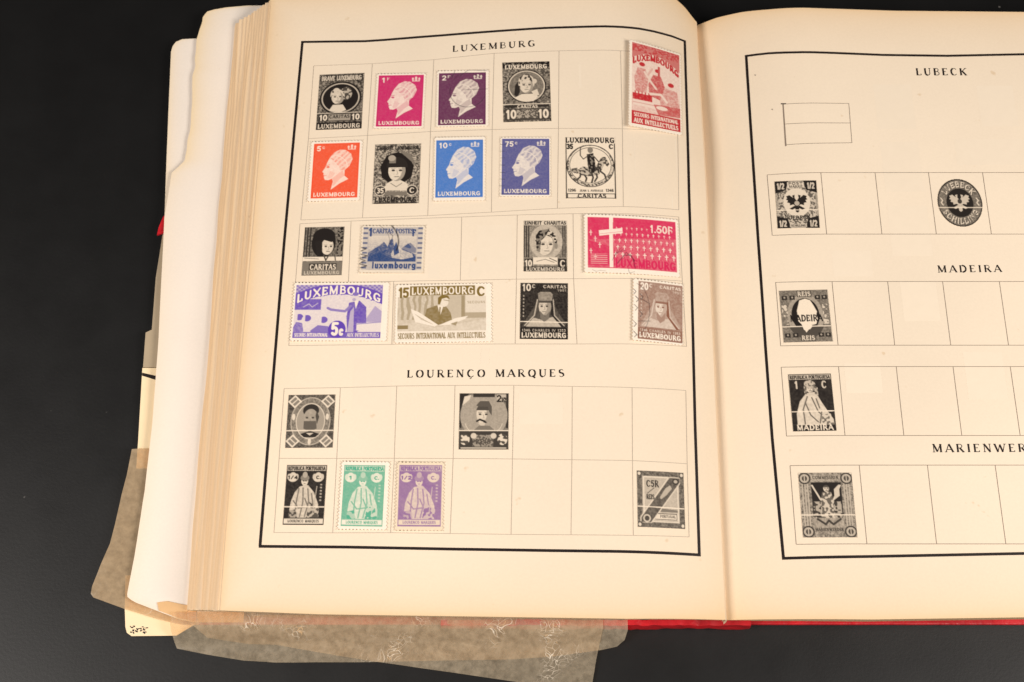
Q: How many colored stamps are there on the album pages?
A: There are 13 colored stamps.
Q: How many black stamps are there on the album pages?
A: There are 16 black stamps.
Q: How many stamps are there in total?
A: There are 29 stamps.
